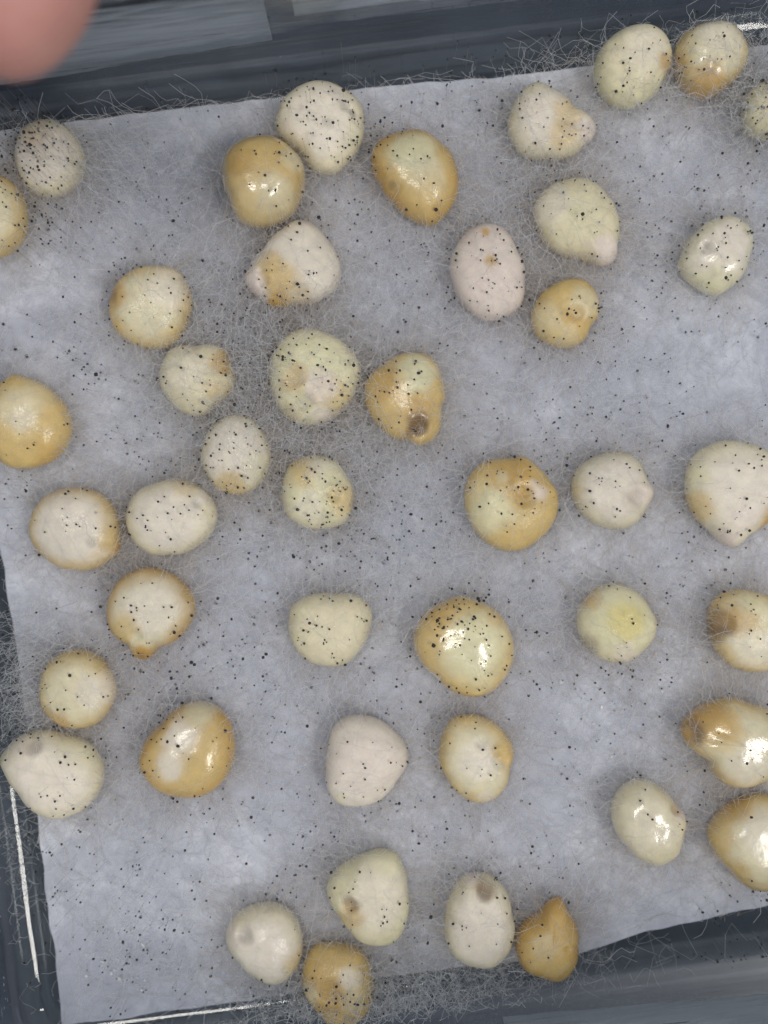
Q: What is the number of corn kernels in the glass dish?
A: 44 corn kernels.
